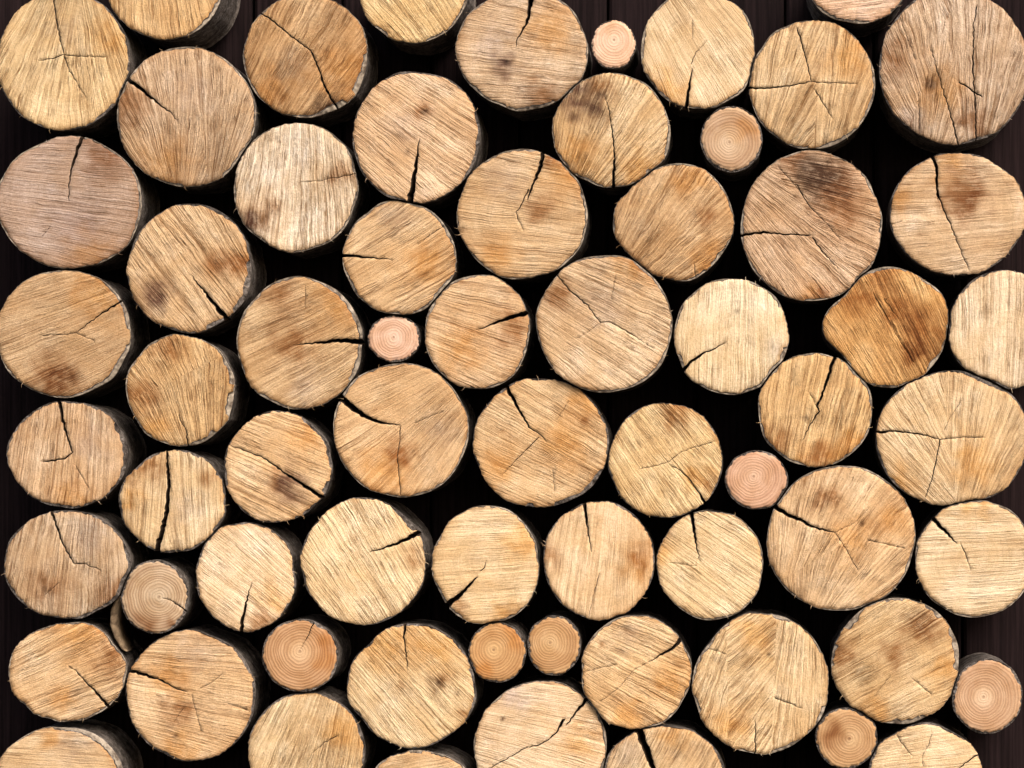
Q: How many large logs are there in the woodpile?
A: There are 56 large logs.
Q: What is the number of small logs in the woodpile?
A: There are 10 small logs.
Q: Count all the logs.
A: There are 66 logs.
